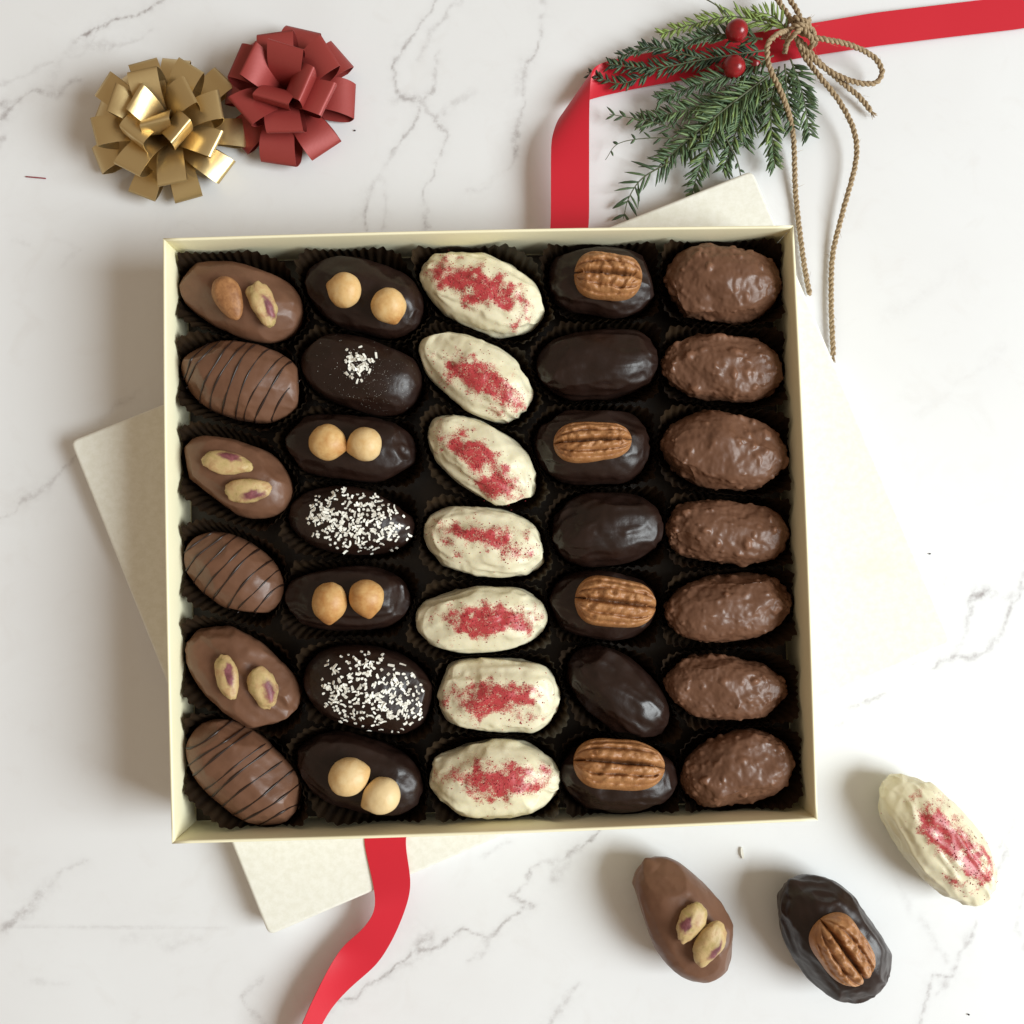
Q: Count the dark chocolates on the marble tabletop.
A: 15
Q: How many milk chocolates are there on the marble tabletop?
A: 14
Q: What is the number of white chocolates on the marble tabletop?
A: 8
